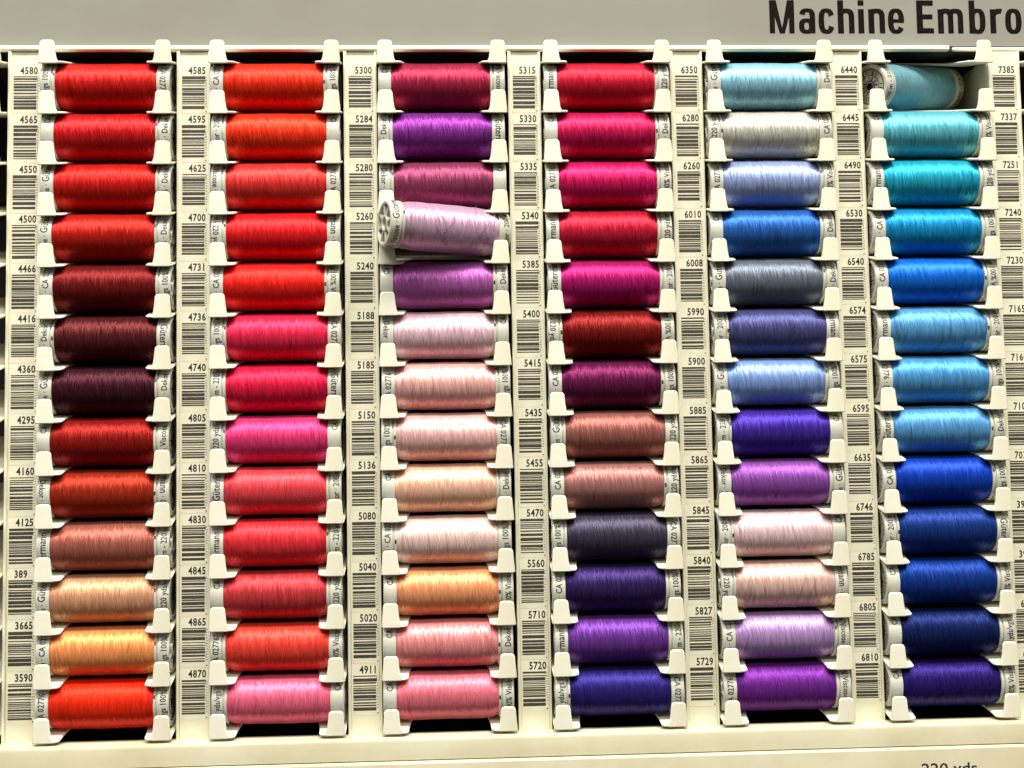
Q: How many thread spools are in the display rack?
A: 78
